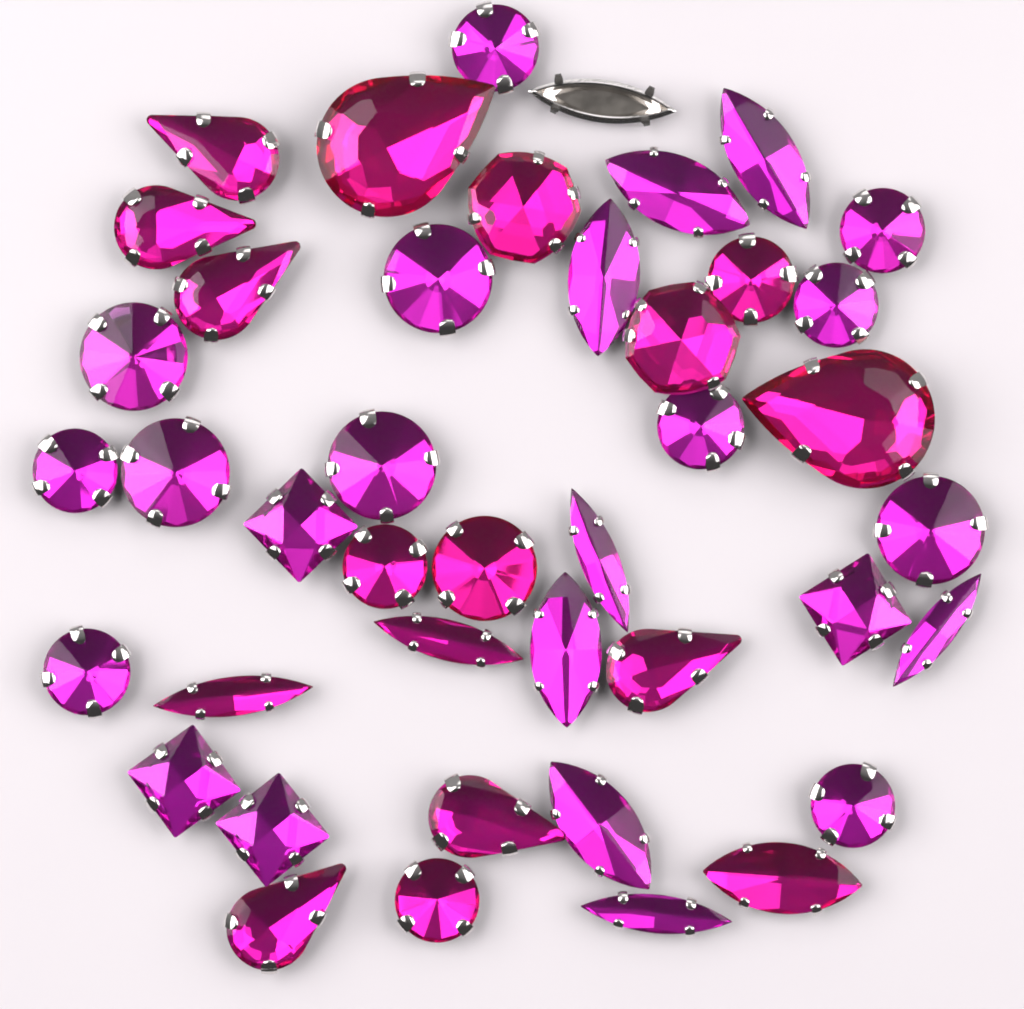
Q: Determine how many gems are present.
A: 41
